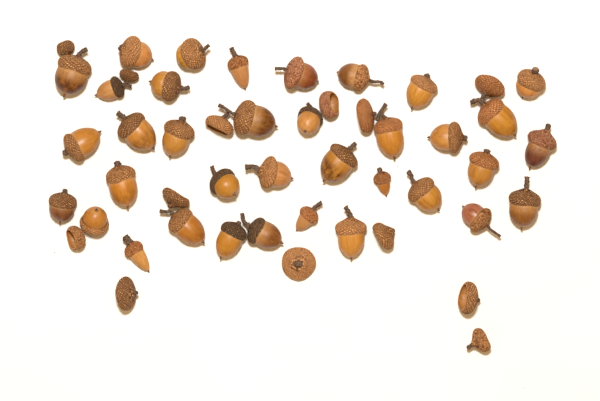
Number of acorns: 36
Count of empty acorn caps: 13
